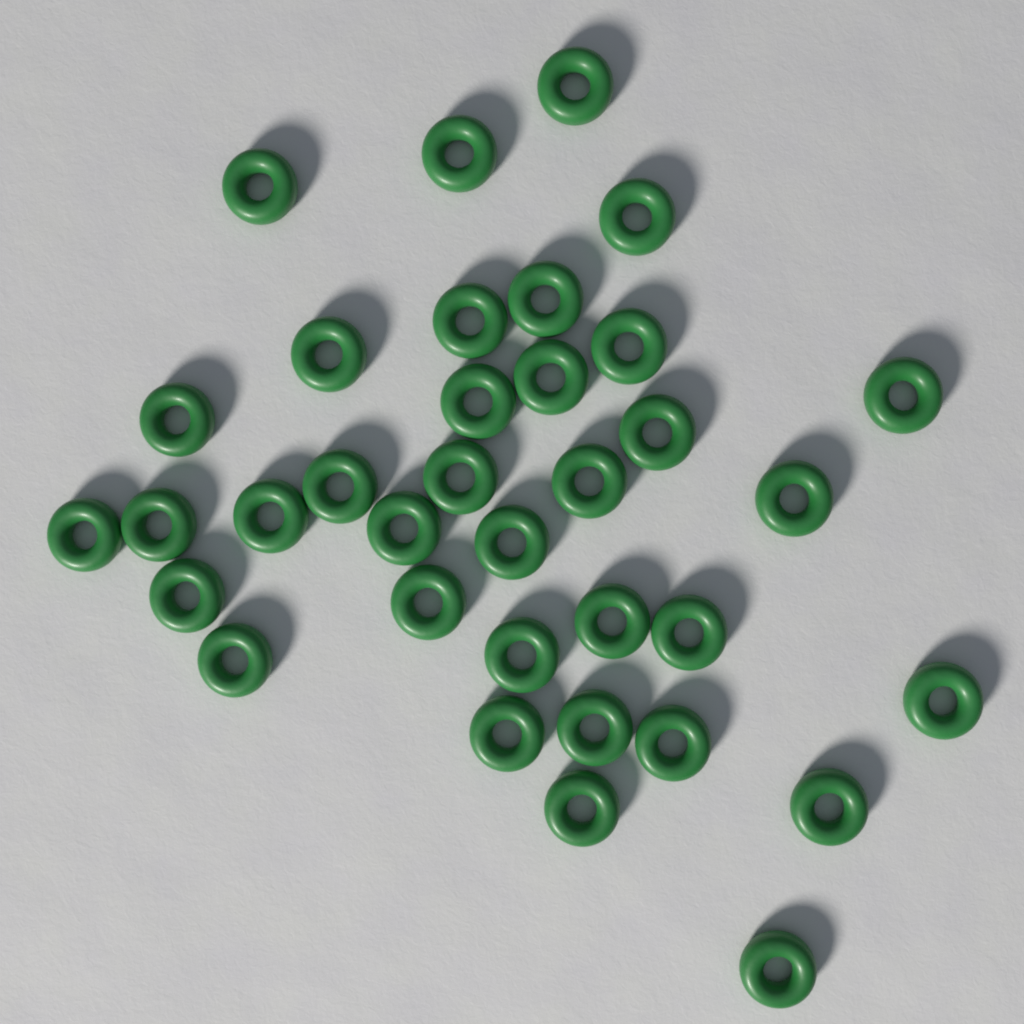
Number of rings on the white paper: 35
